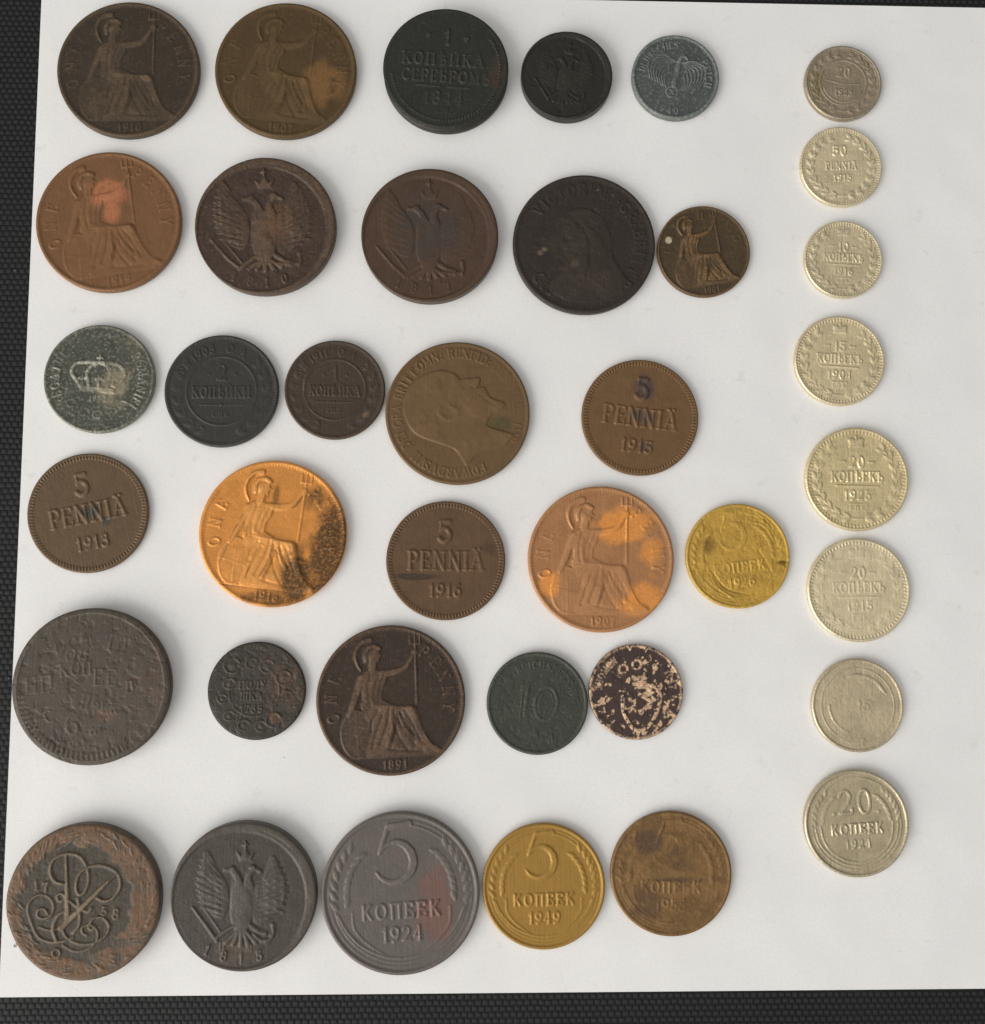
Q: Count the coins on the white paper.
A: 38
